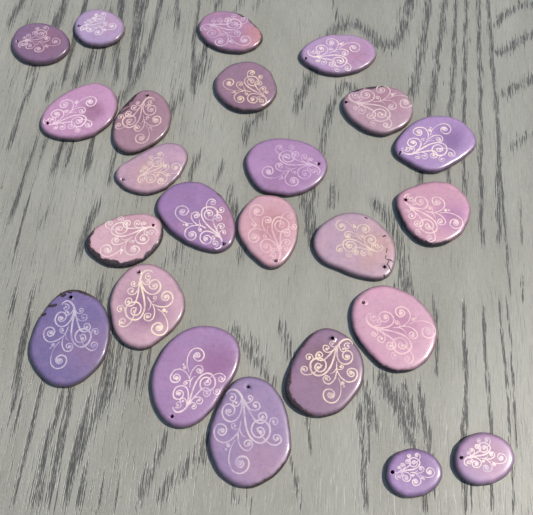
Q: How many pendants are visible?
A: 24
